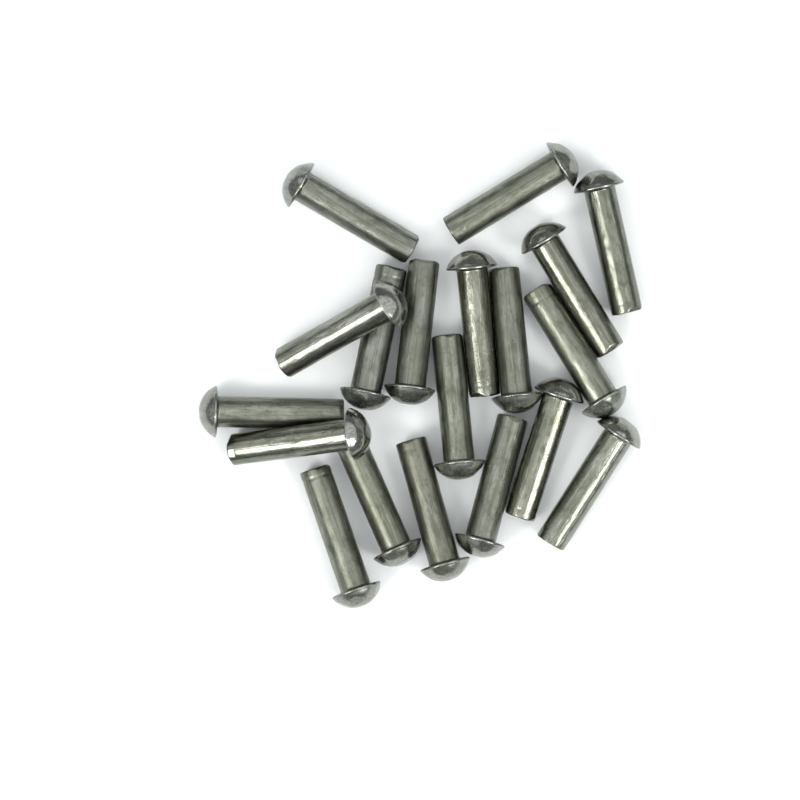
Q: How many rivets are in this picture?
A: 19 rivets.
